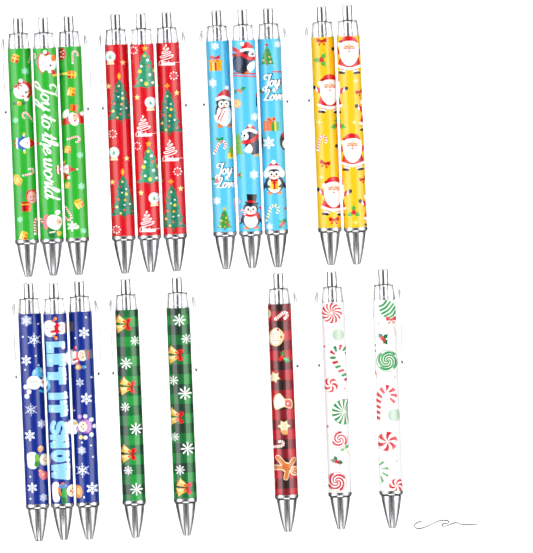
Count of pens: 19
